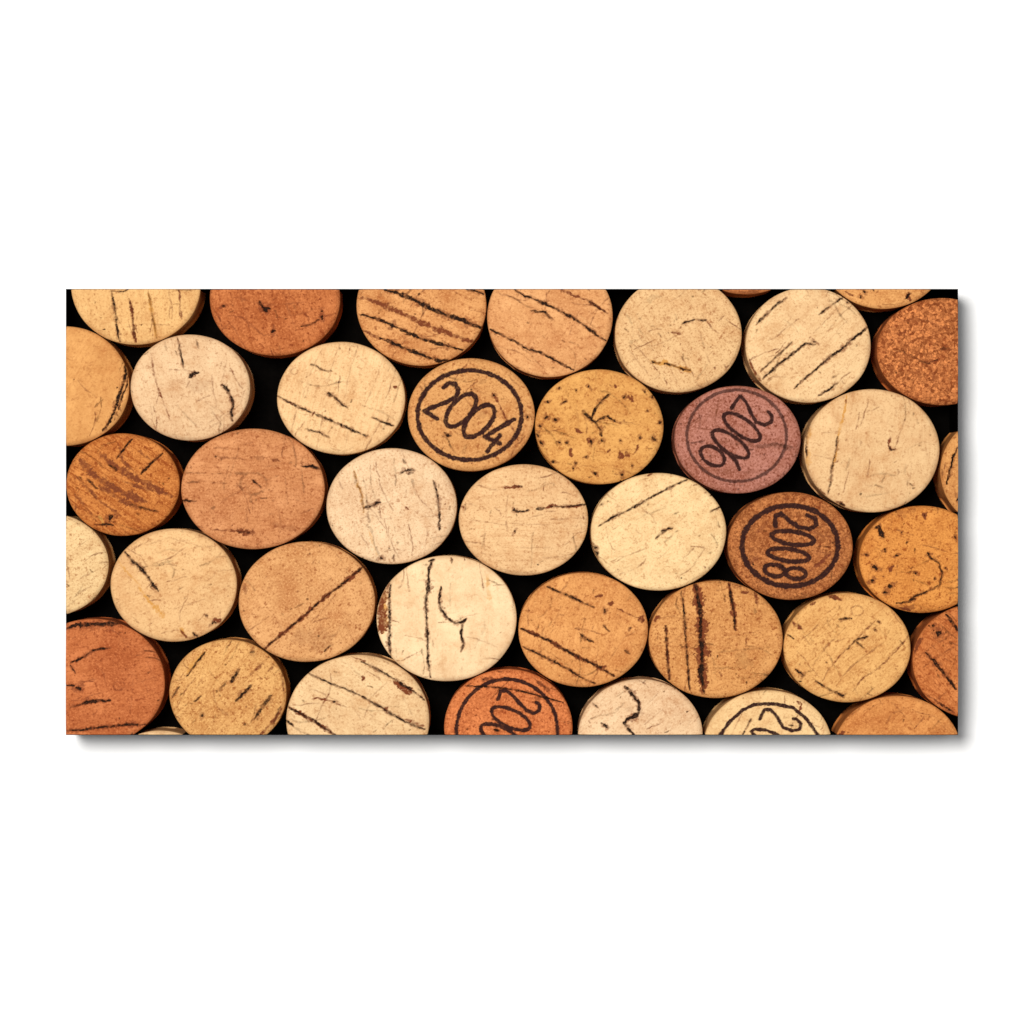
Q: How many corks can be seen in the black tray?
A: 40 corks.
